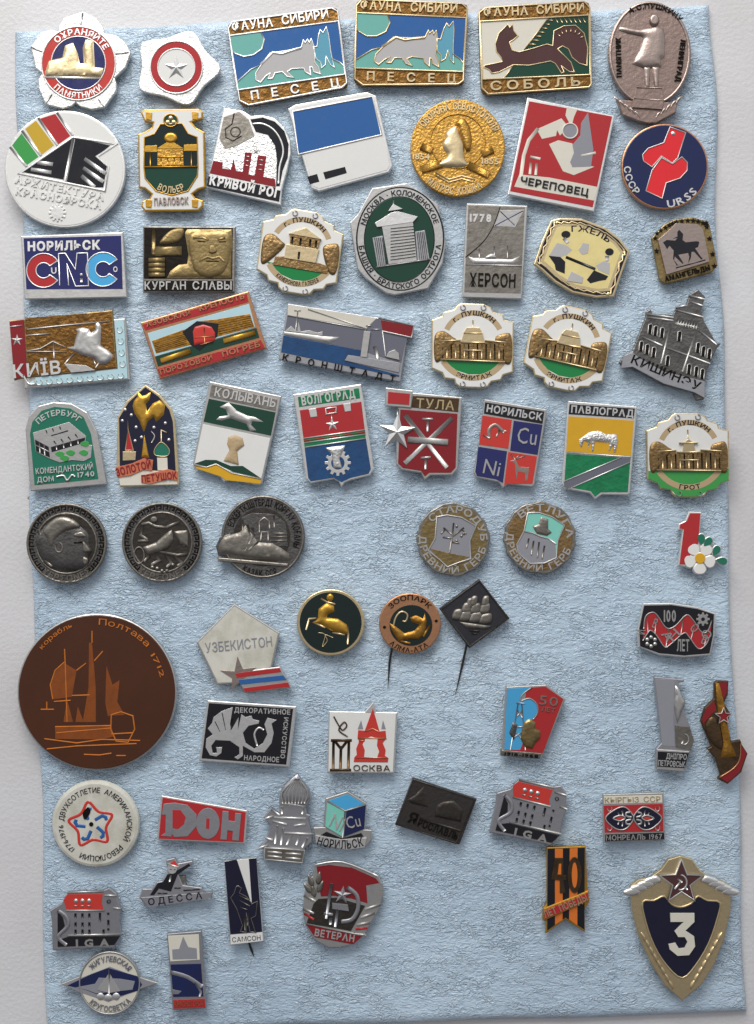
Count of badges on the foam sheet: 66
